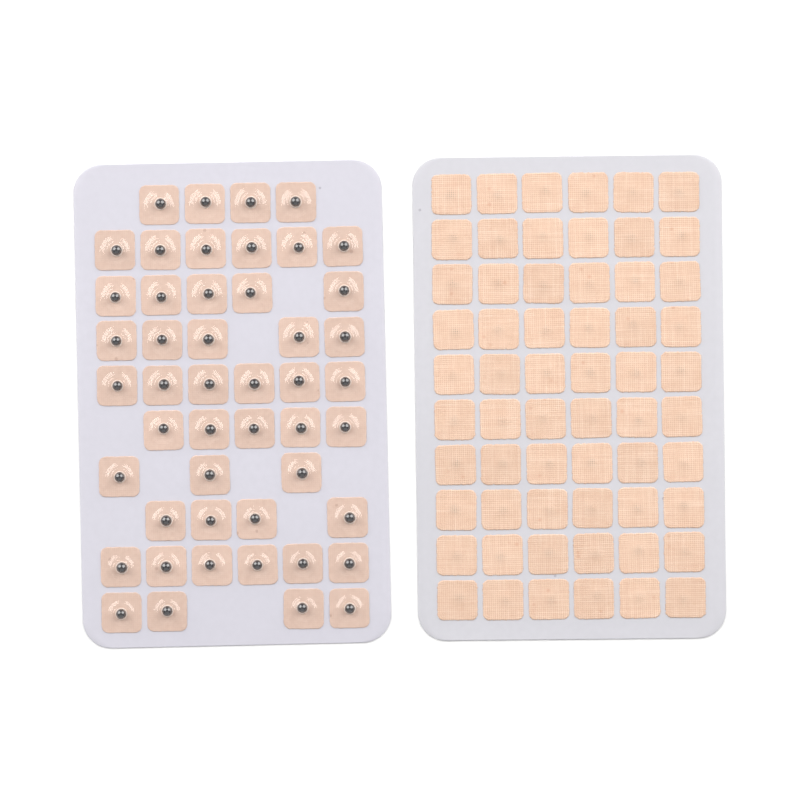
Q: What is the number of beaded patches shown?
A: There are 48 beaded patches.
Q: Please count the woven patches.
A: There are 60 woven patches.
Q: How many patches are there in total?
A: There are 108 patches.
